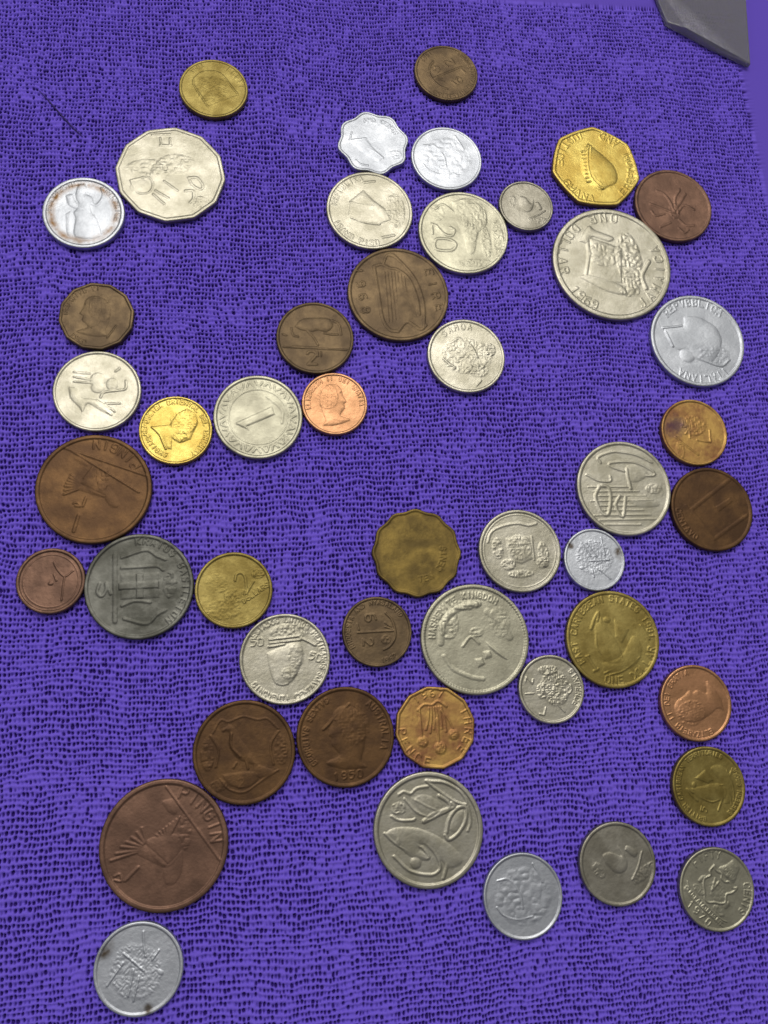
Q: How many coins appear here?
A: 47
